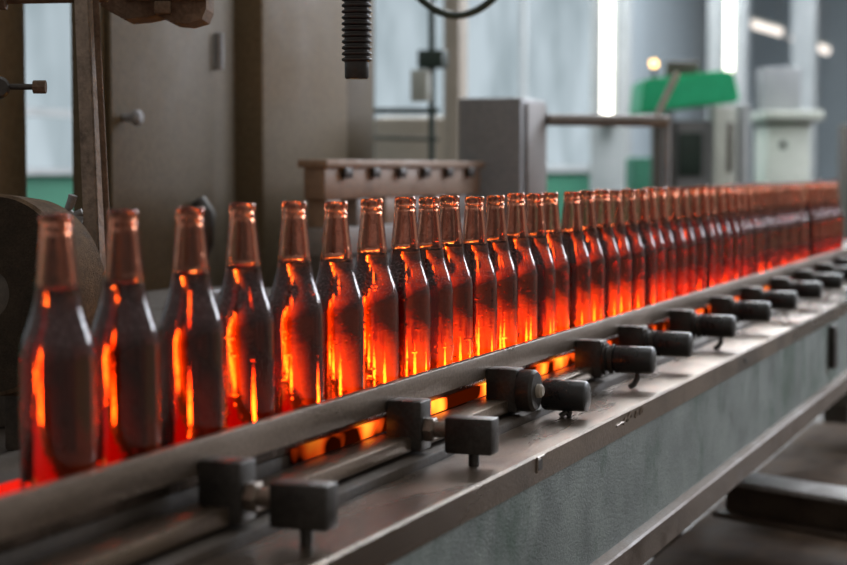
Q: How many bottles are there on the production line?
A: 49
